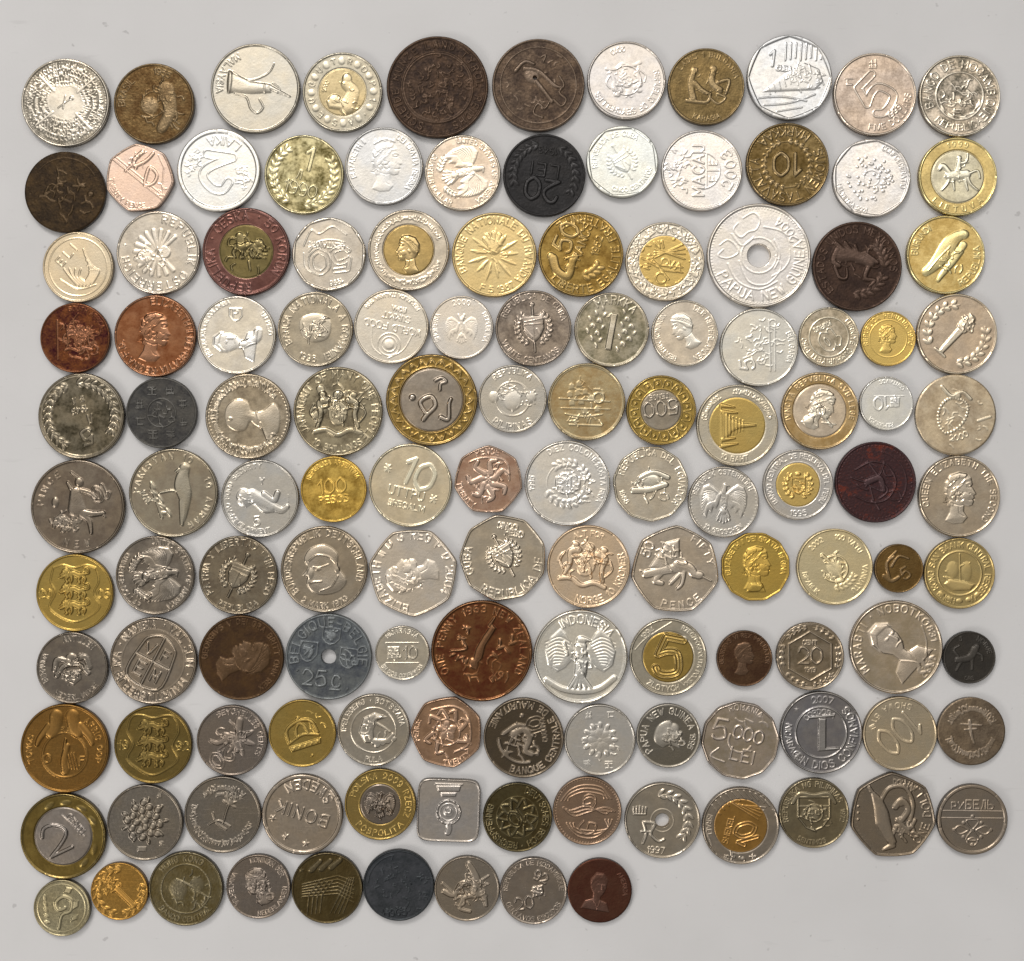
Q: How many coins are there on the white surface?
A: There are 130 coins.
